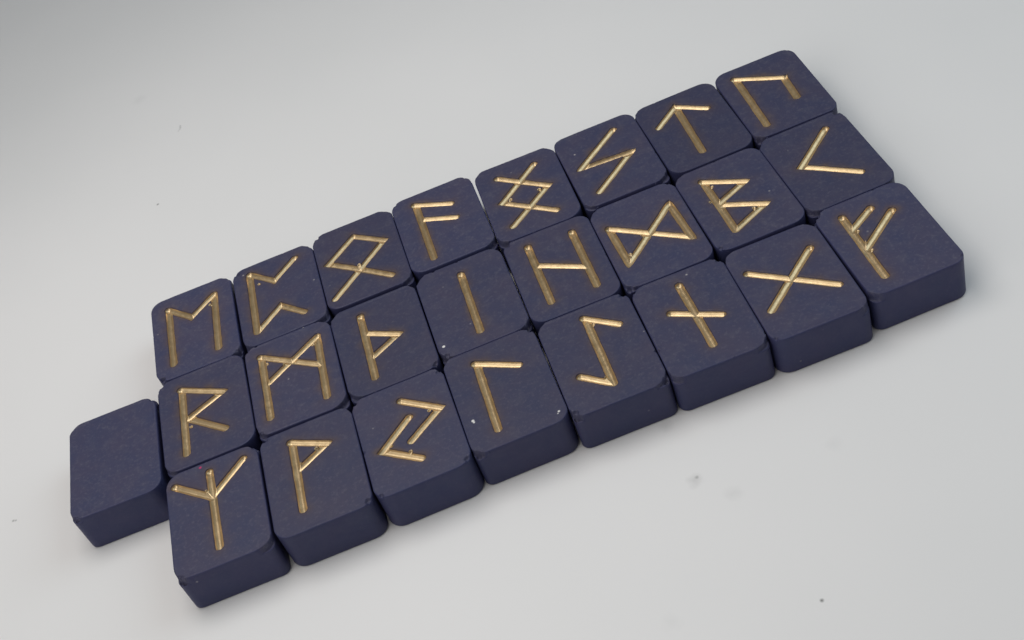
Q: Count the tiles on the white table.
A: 25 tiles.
